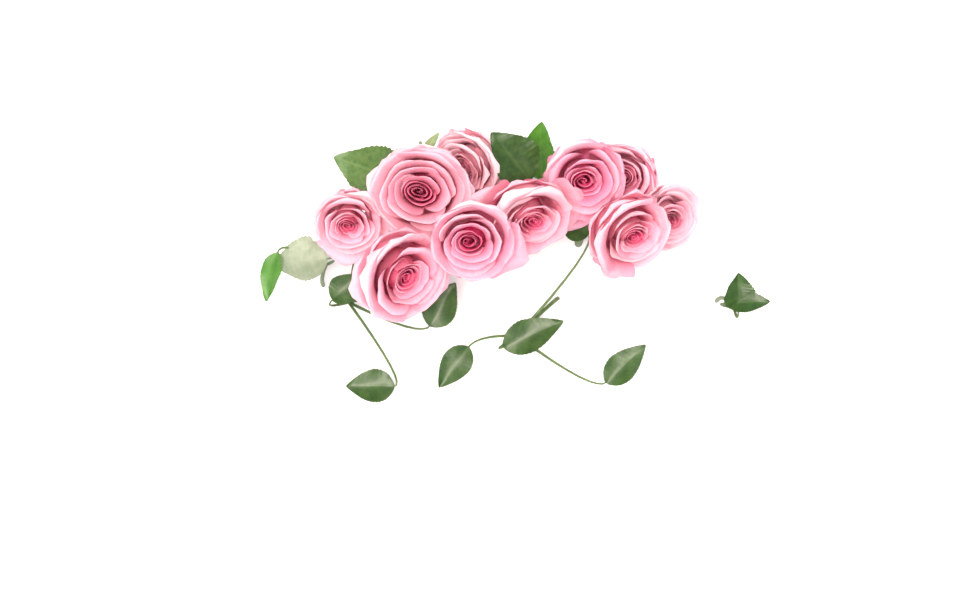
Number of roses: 10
